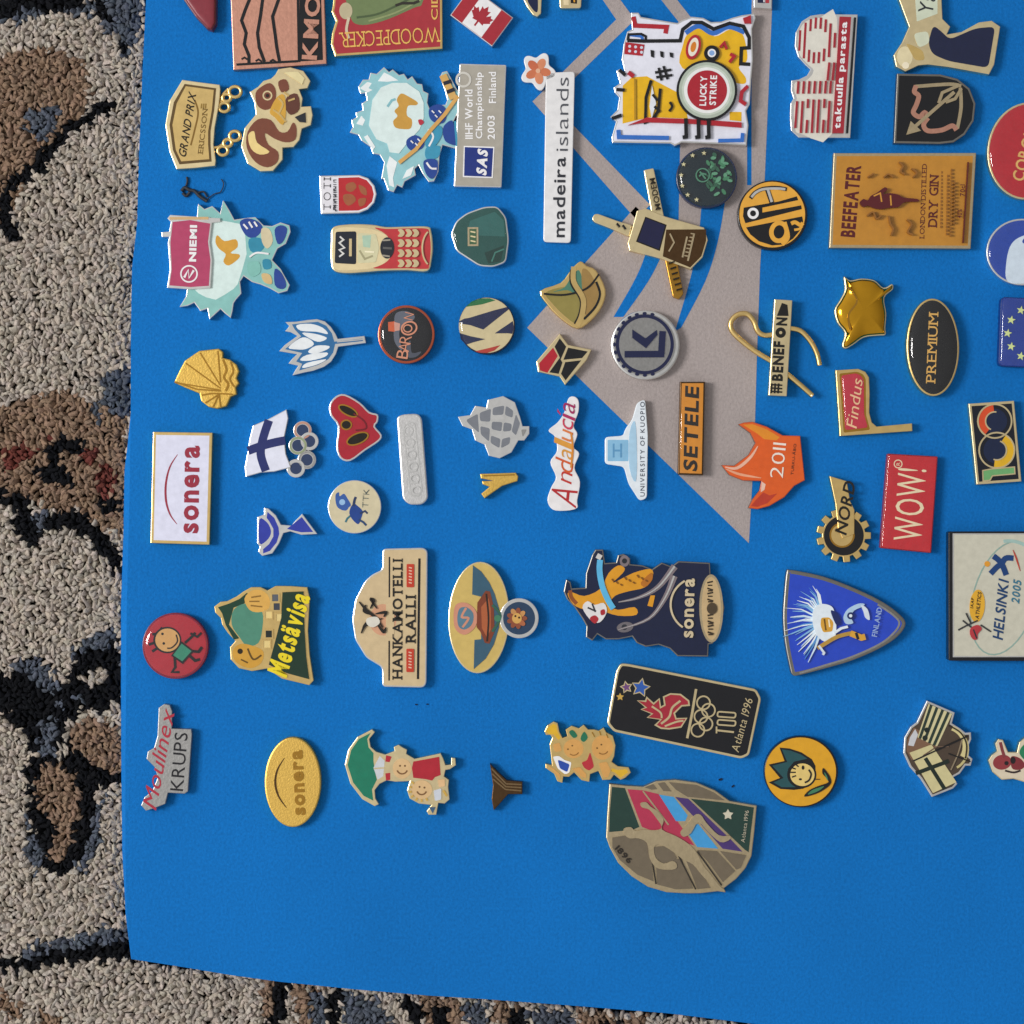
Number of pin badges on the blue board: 68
